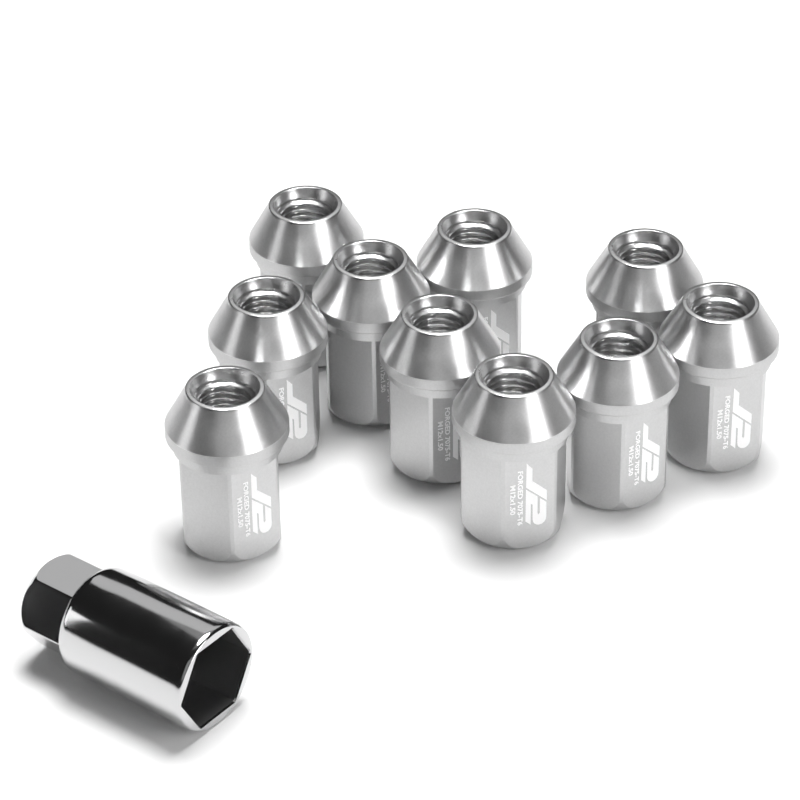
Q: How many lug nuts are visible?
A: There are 10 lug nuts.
